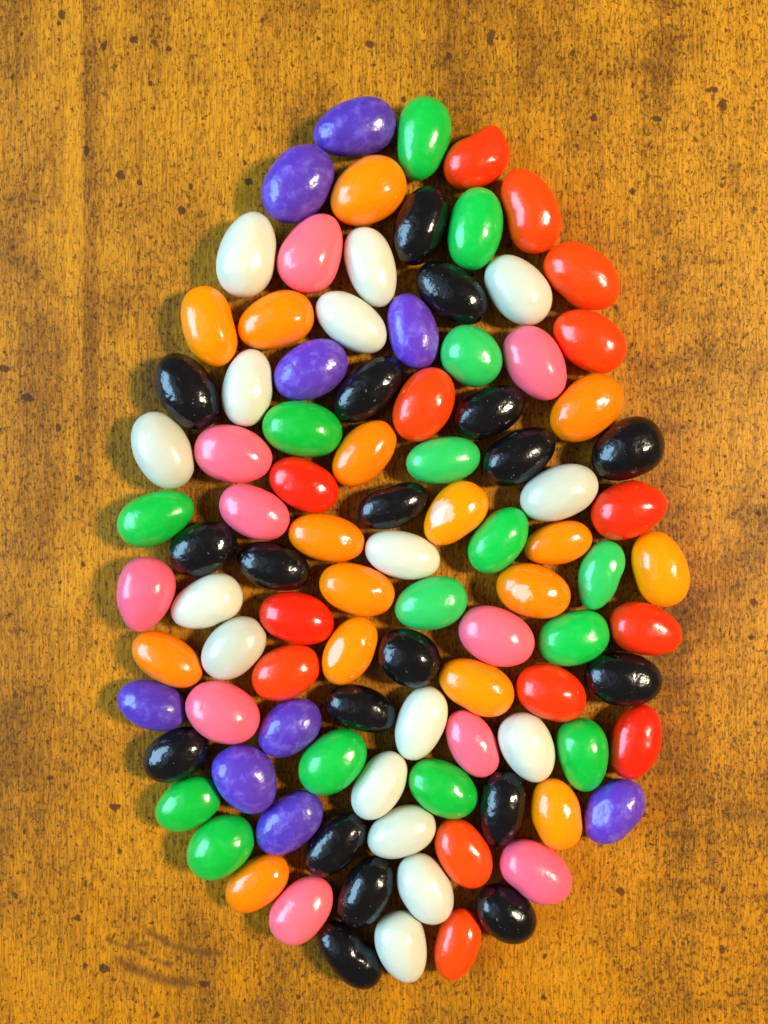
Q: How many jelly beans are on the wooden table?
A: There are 99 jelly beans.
